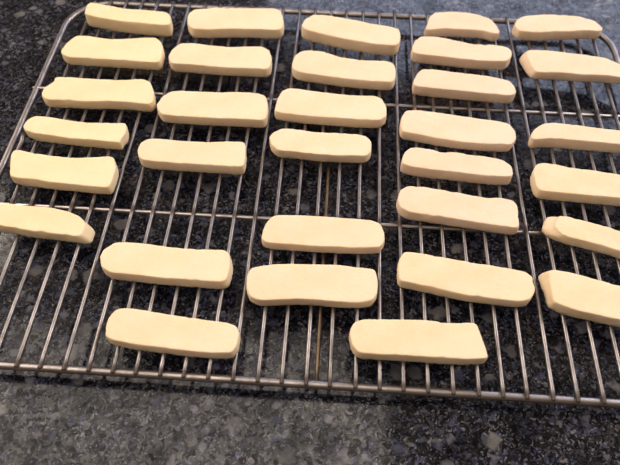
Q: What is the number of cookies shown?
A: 32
